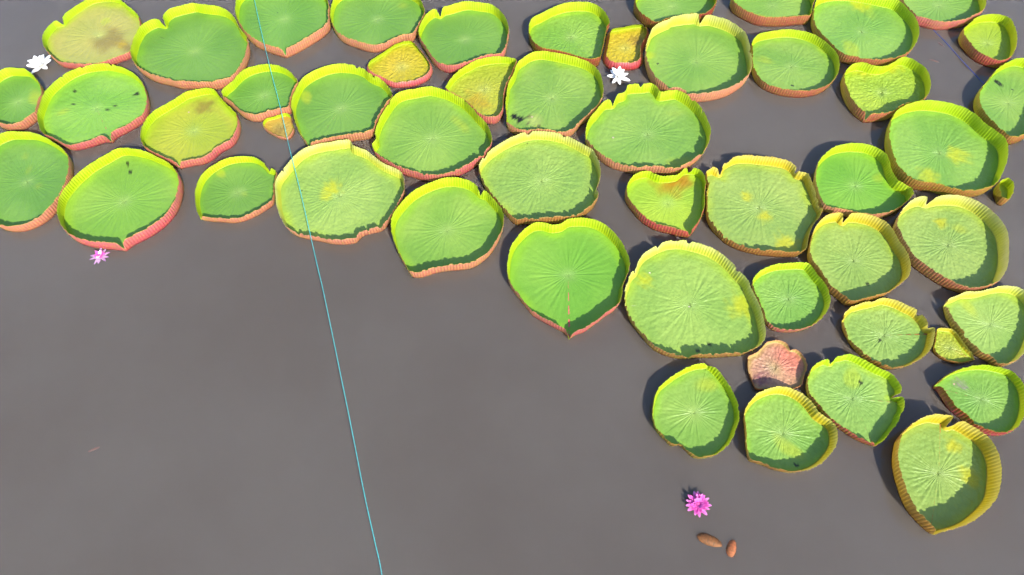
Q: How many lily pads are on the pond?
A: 52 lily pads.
